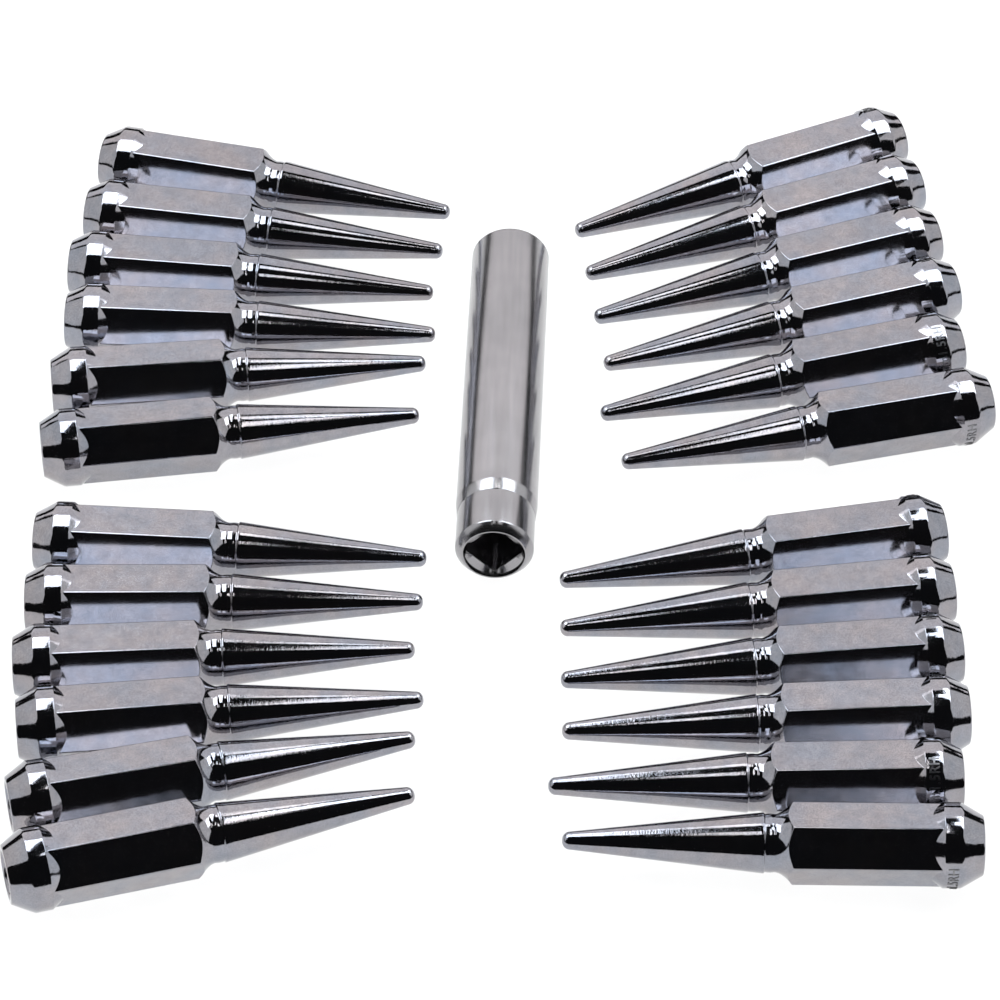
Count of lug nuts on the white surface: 24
